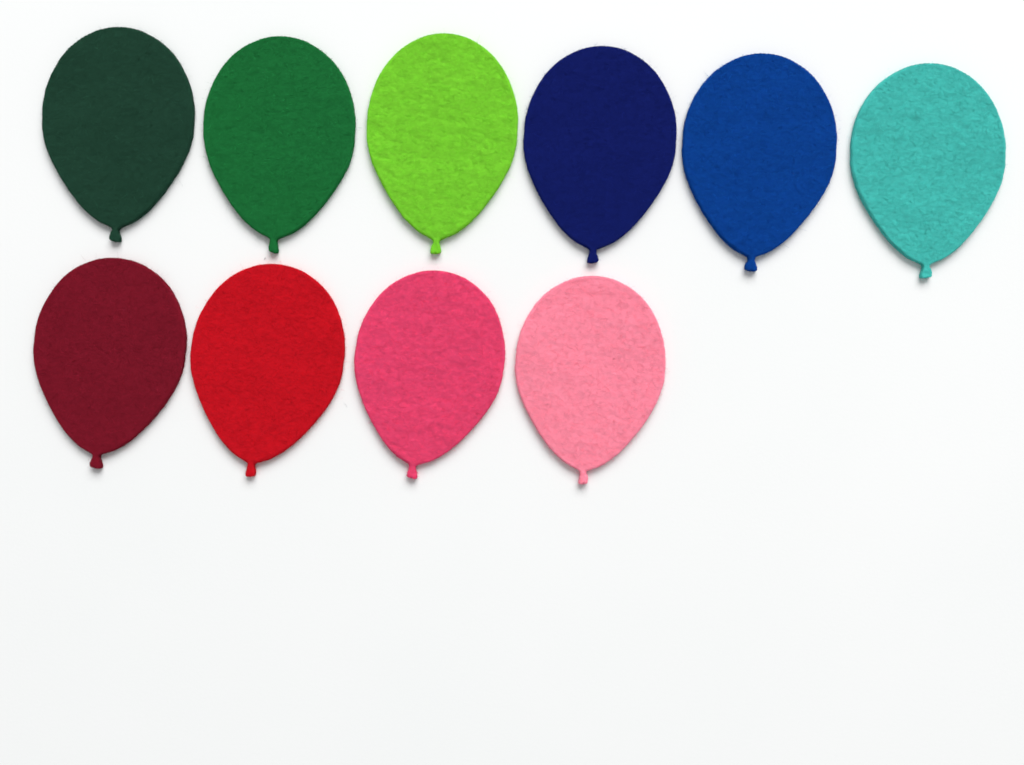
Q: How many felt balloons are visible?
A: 10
